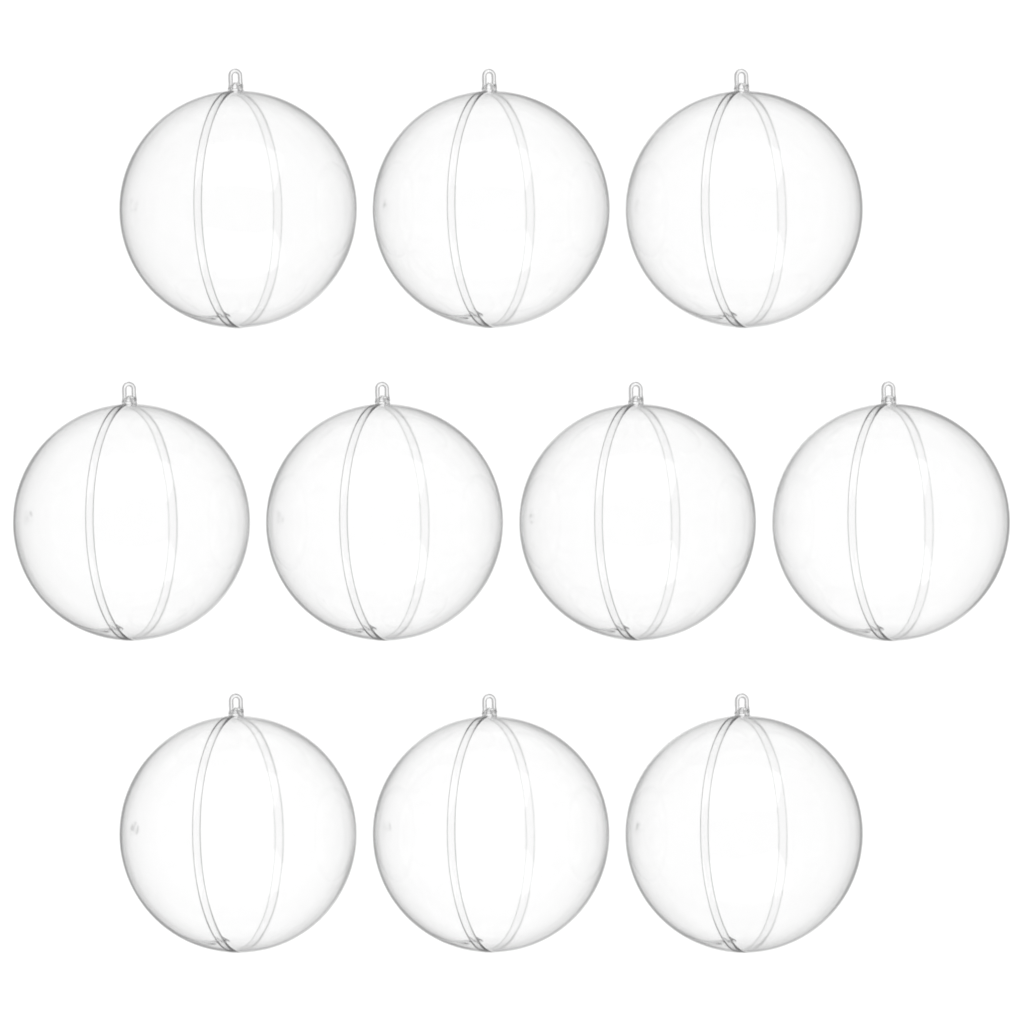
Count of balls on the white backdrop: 10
